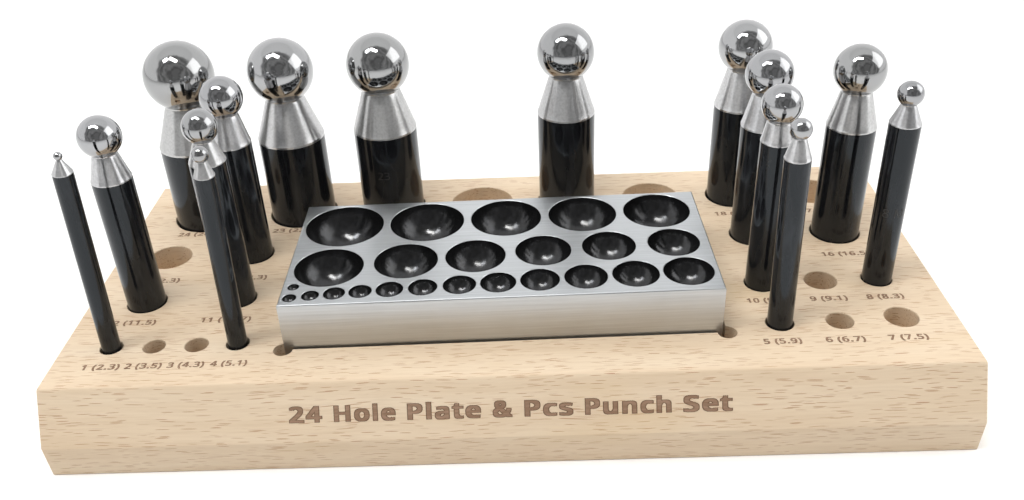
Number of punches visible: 15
